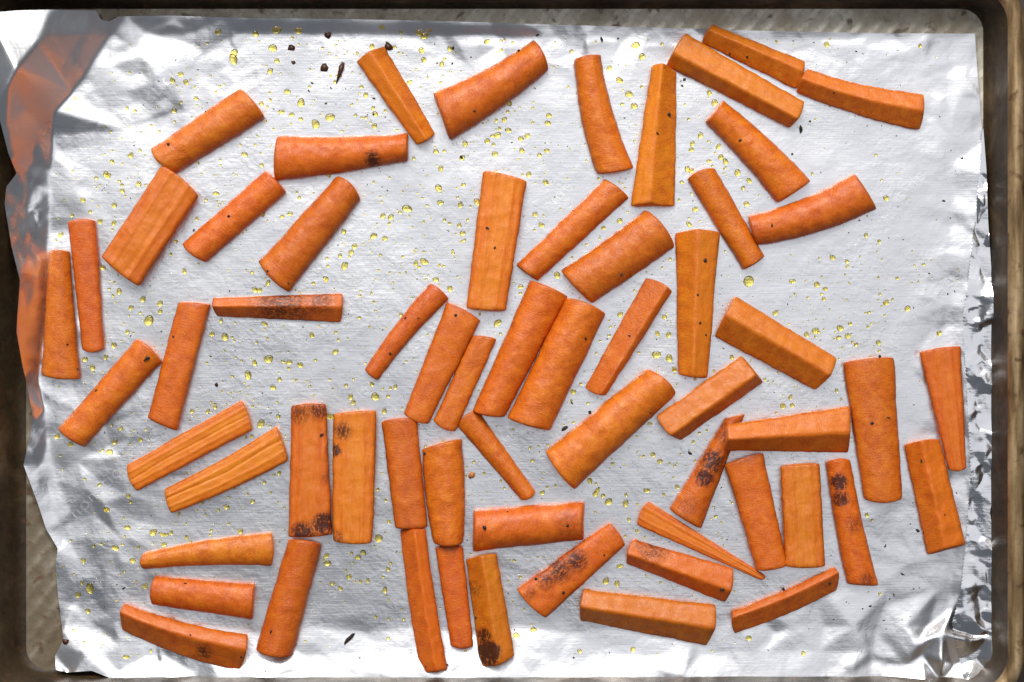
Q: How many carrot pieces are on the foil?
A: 61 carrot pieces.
